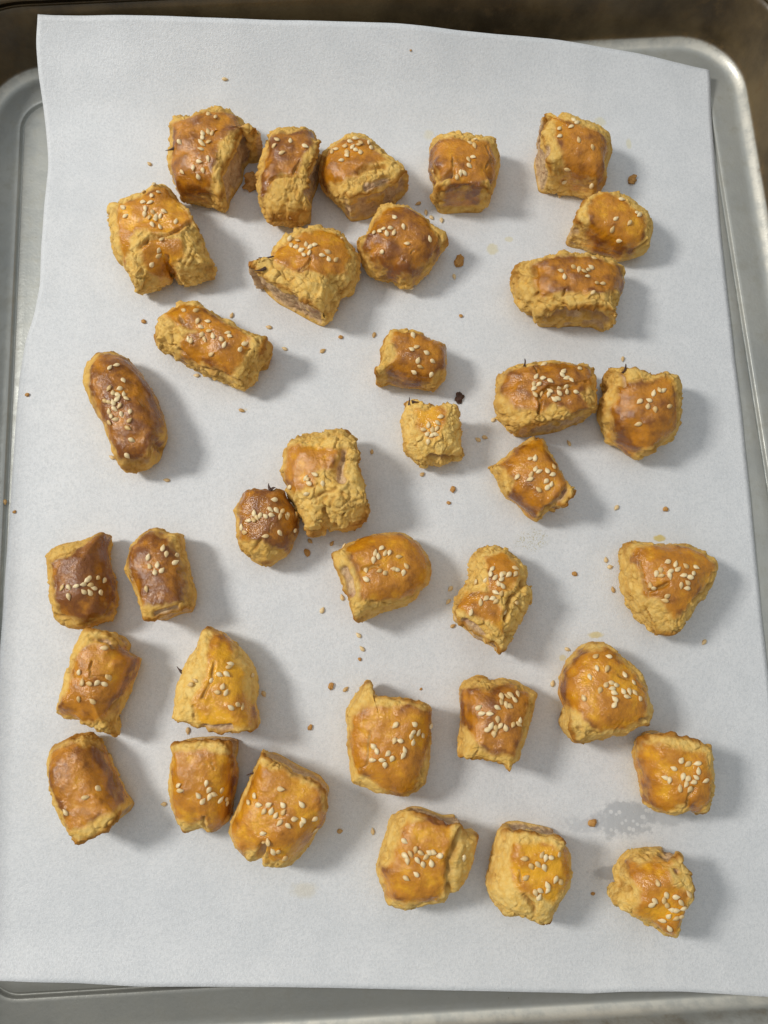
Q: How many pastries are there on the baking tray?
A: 36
